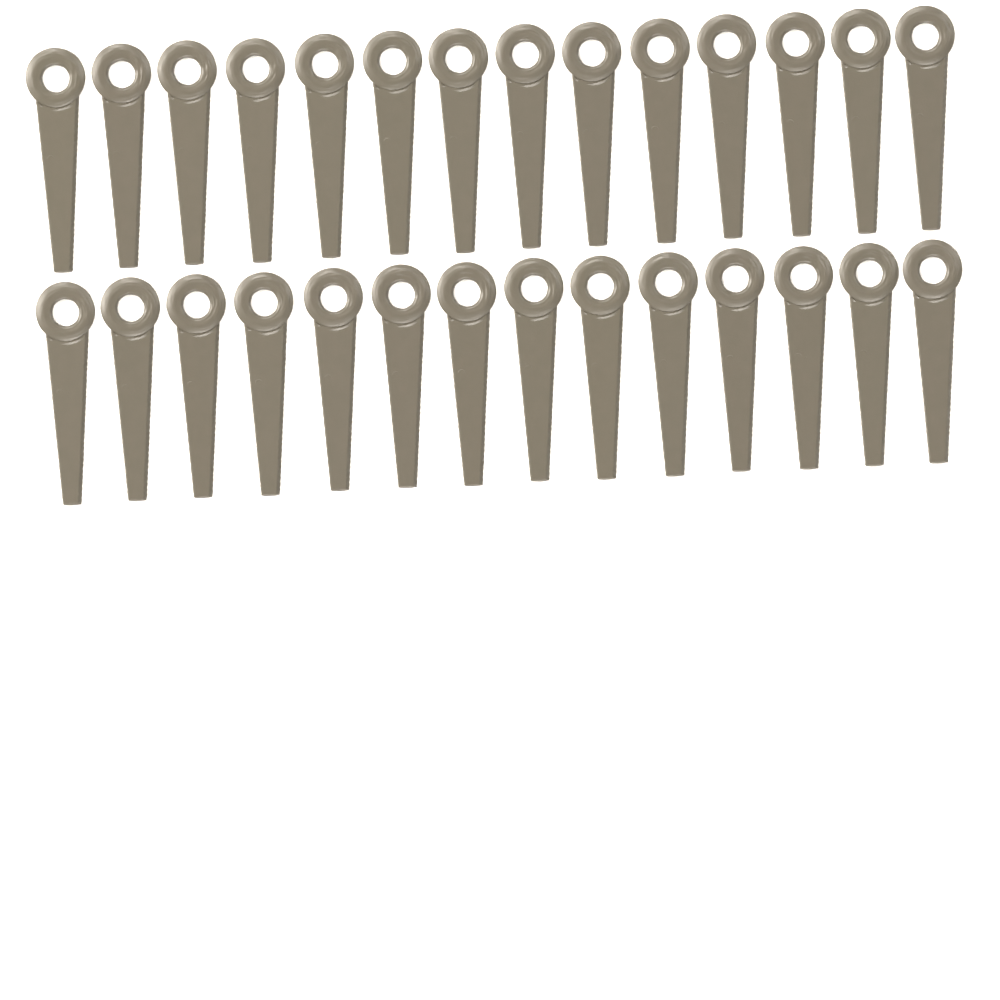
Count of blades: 28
